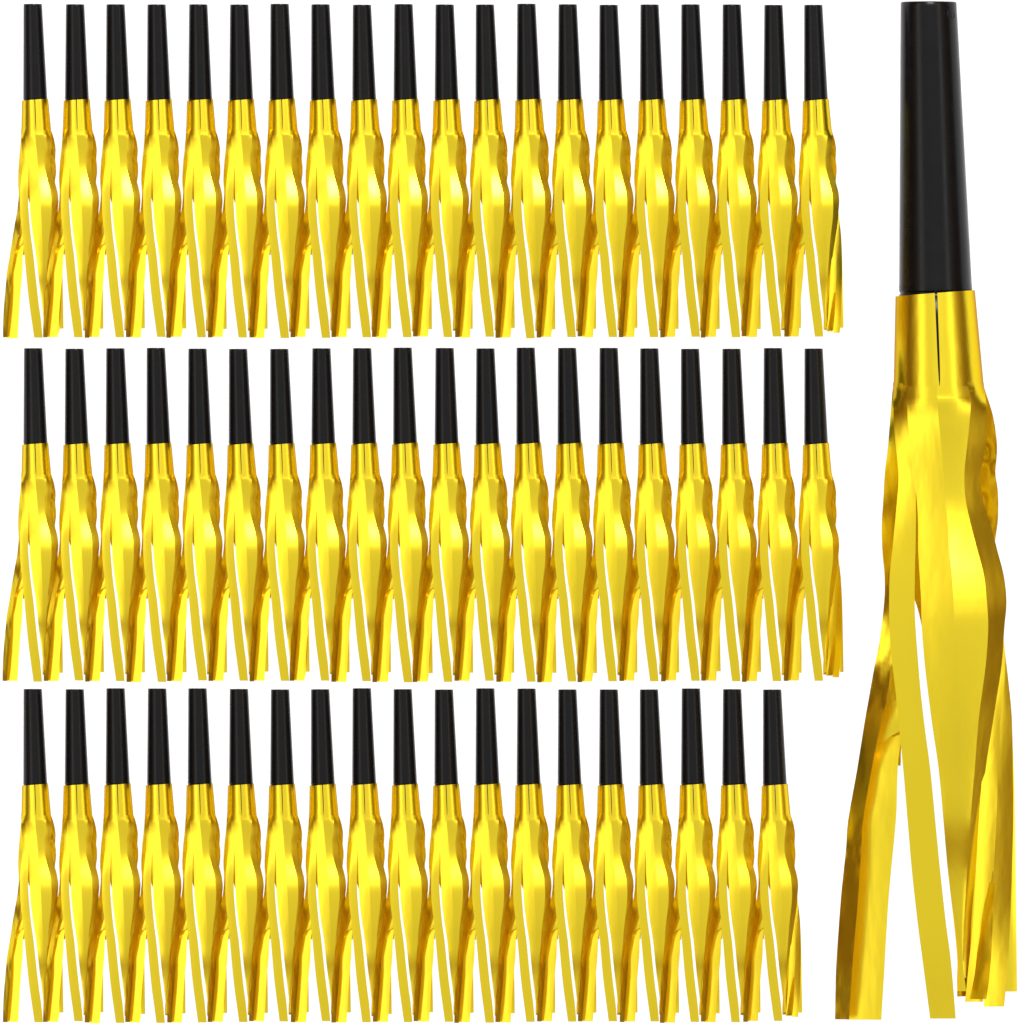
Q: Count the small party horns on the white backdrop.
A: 59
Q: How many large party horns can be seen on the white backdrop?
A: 1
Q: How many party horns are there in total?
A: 60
